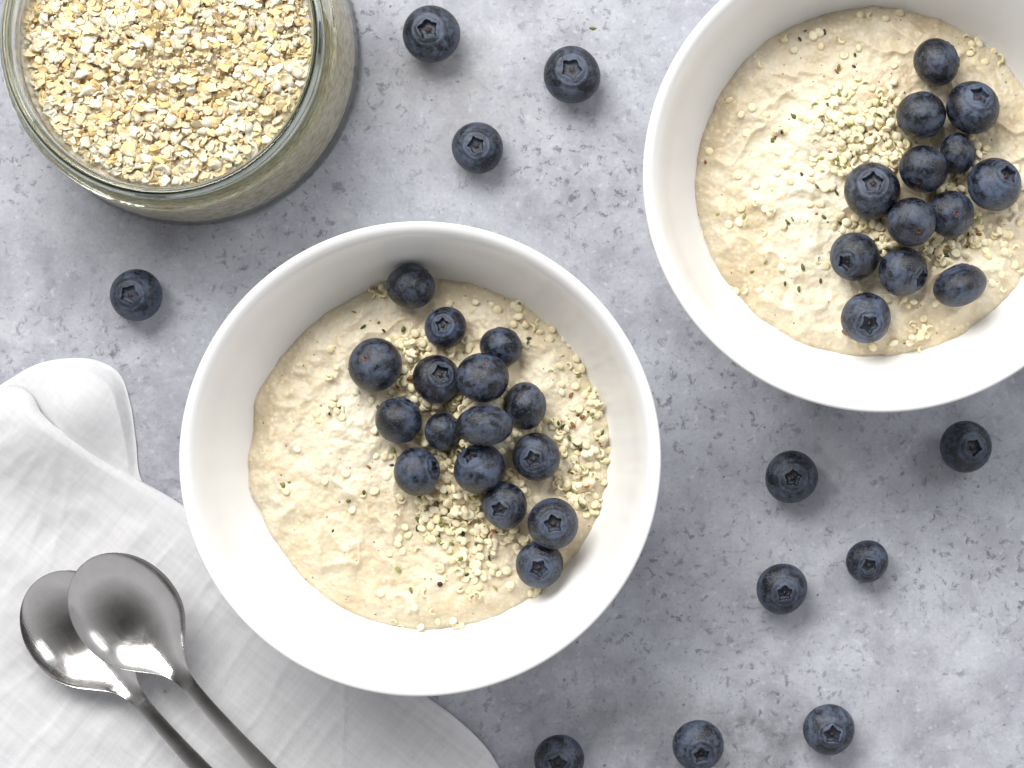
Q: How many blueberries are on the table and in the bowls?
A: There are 40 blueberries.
